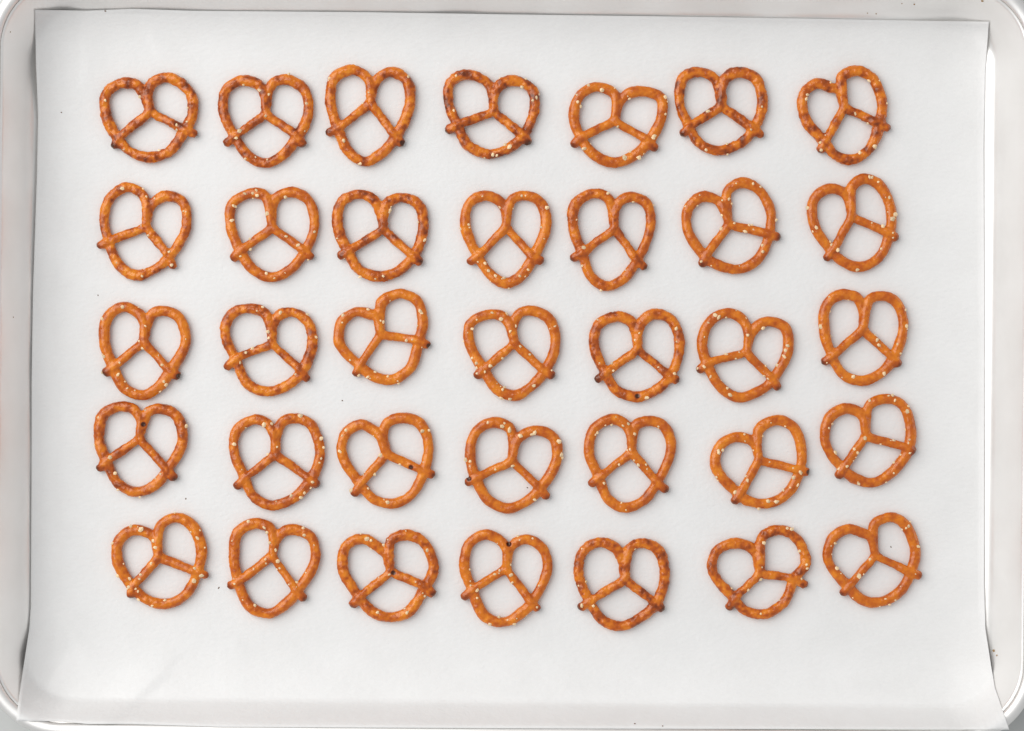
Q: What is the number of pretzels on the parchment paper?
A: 35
